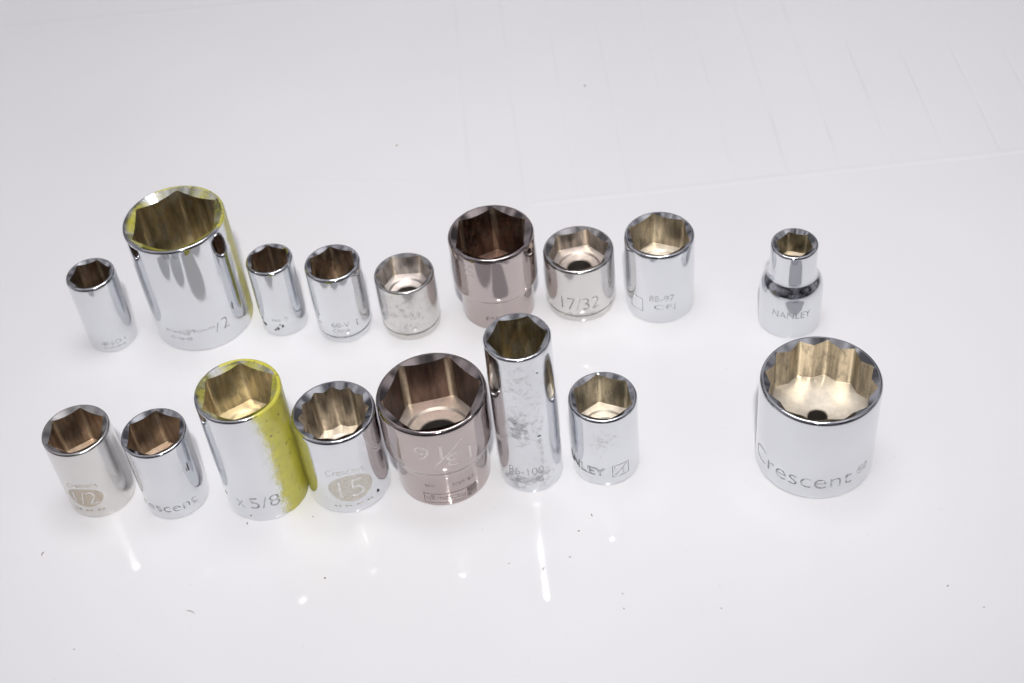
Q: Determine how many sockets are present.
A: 17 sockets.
